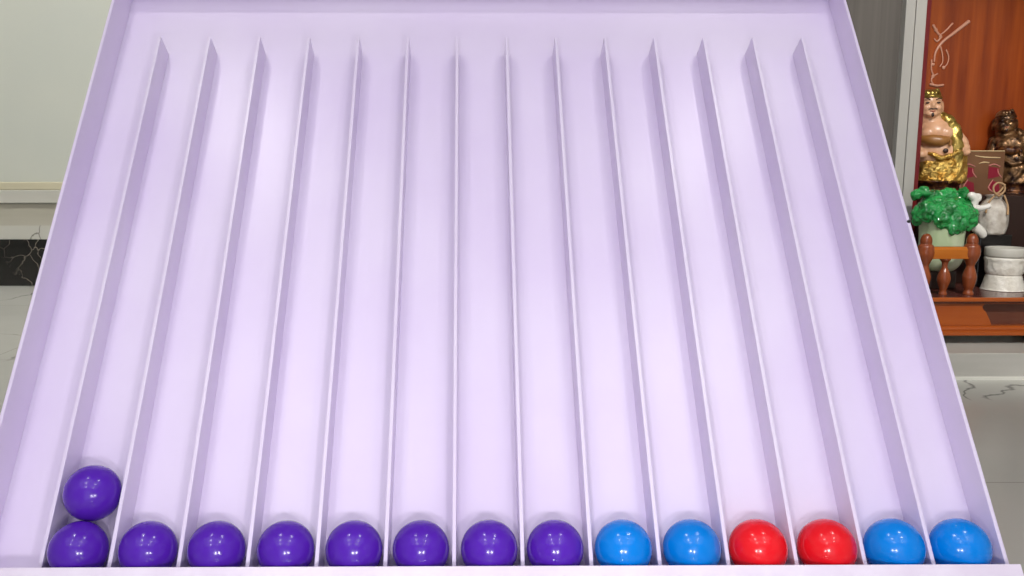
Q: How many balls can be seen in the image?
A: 15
